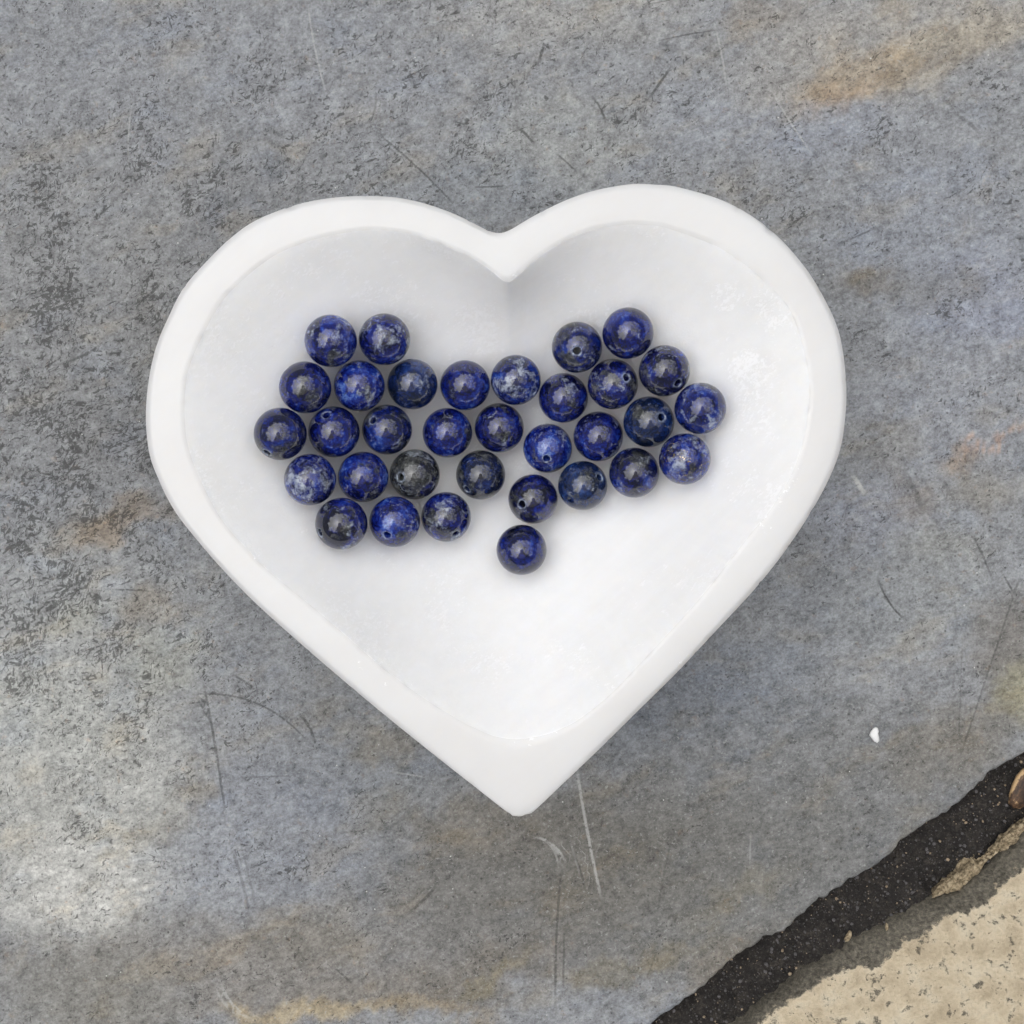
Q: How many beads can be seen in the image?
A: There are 33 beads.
